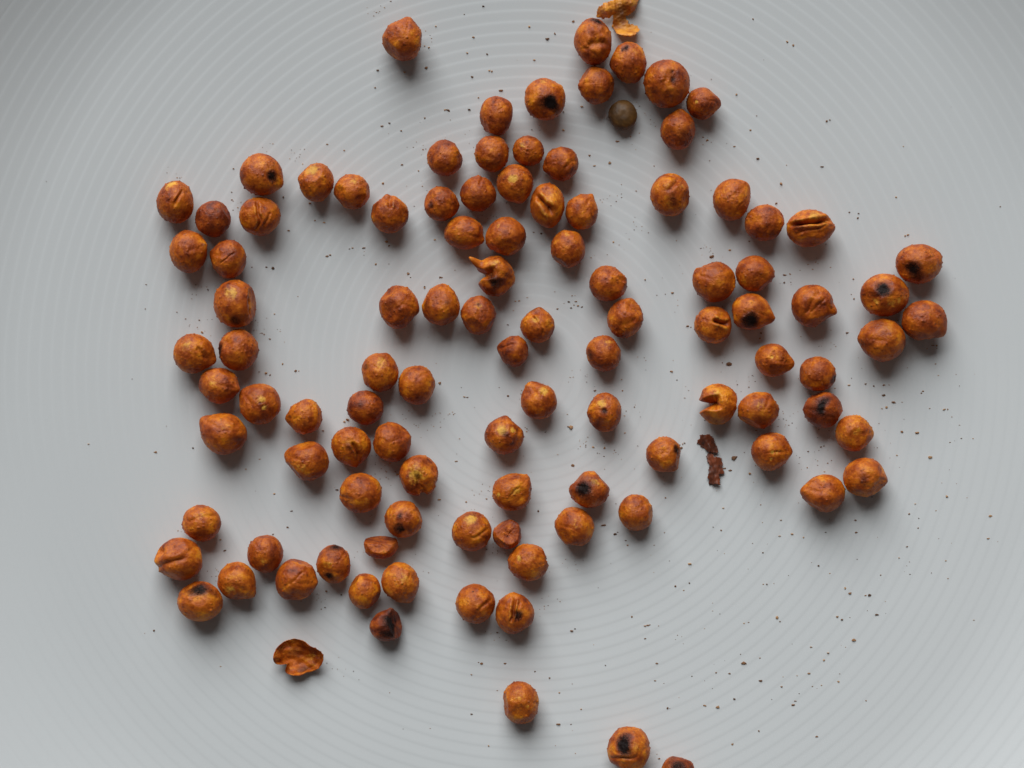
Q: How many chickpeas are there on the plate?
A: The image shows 105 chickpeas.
